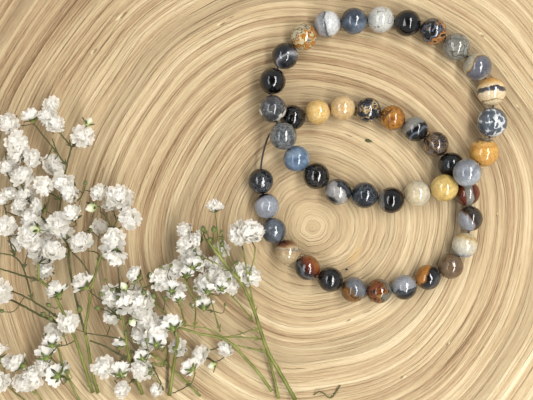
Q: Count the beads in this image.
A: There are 45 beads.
